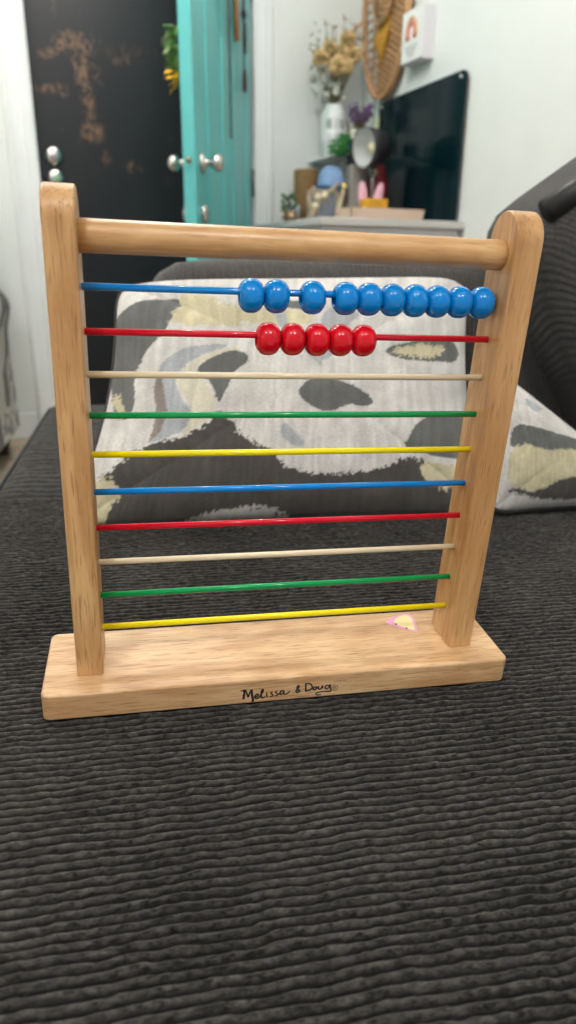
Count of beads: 15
